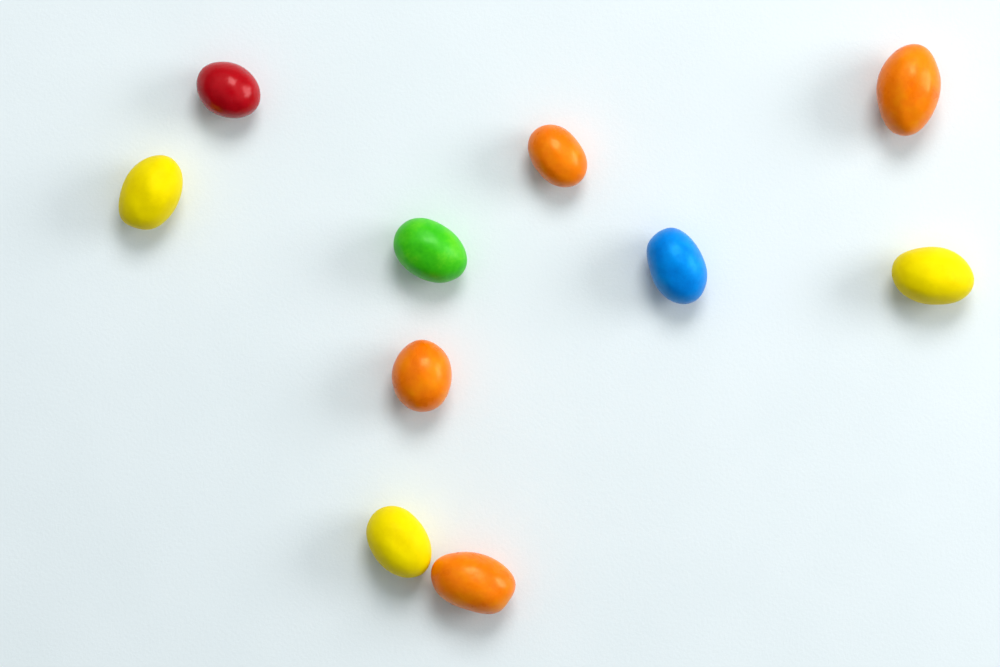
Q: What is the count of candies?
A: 10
